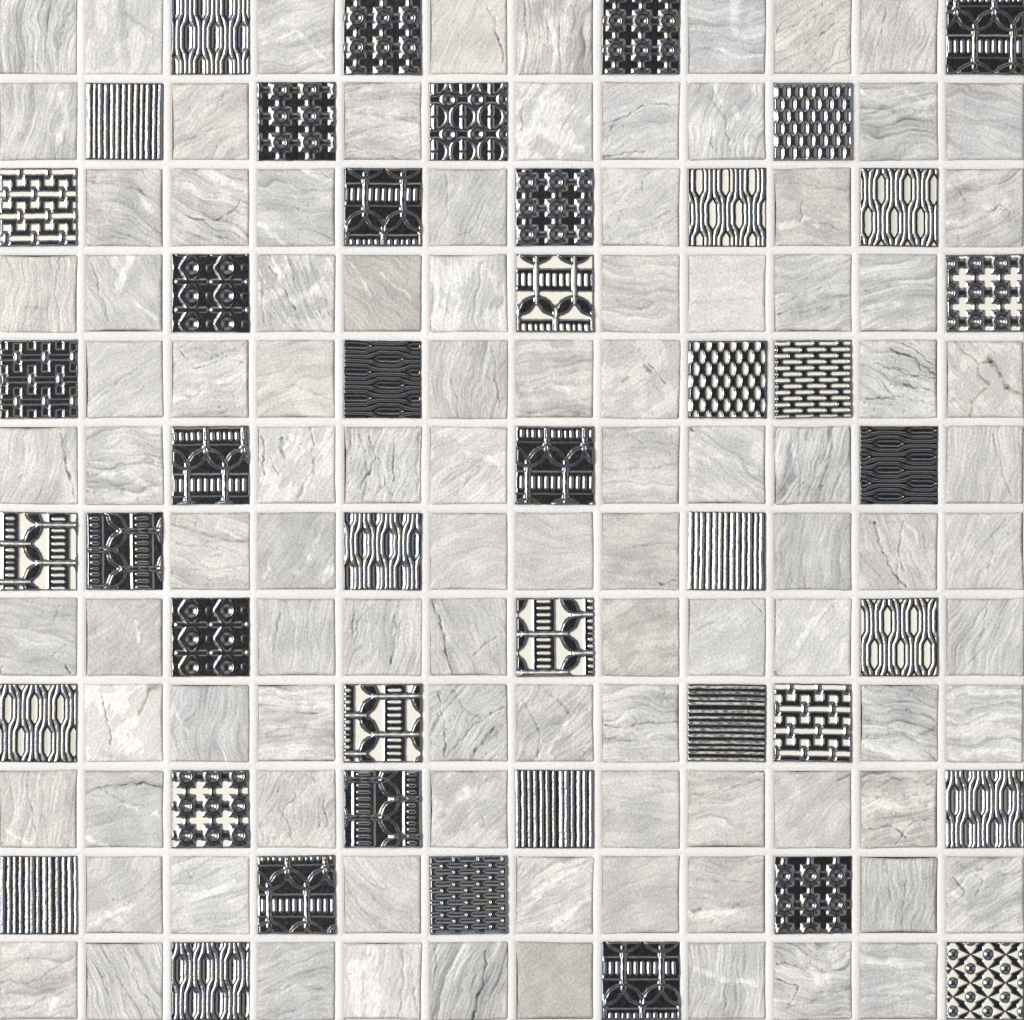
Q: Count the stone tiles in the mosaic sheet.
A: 99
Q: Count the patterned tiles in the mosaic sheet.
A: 45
